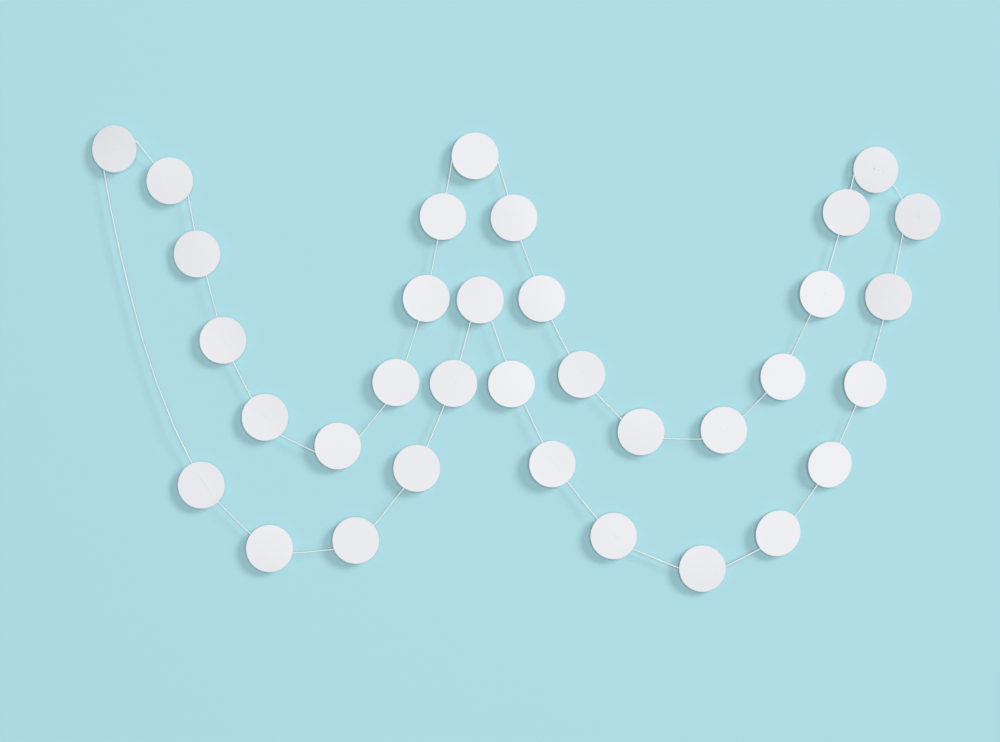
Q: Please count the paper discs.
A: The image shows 34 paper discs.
